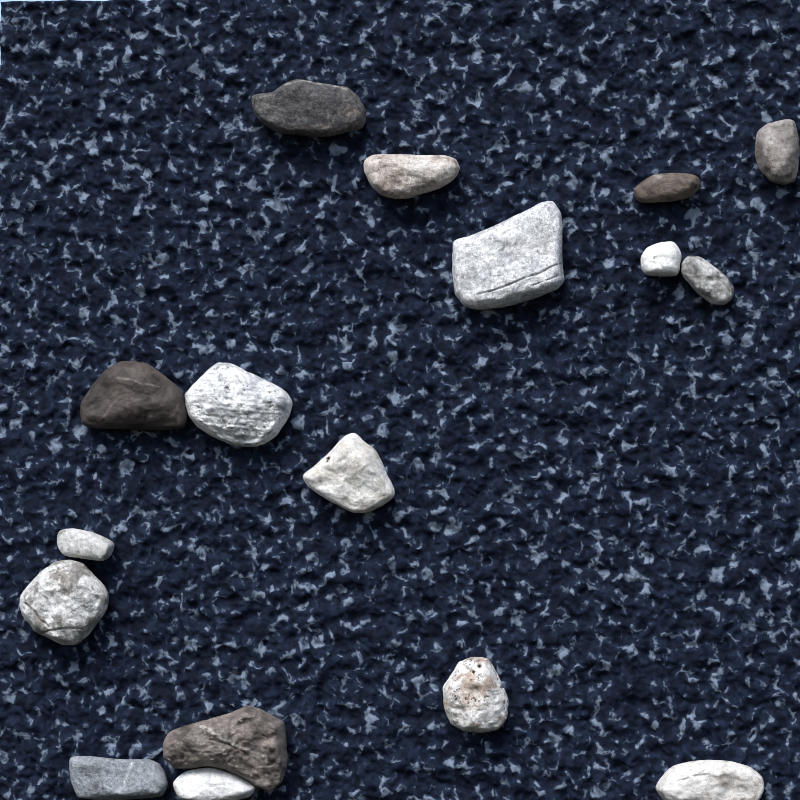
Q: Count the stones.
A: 17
